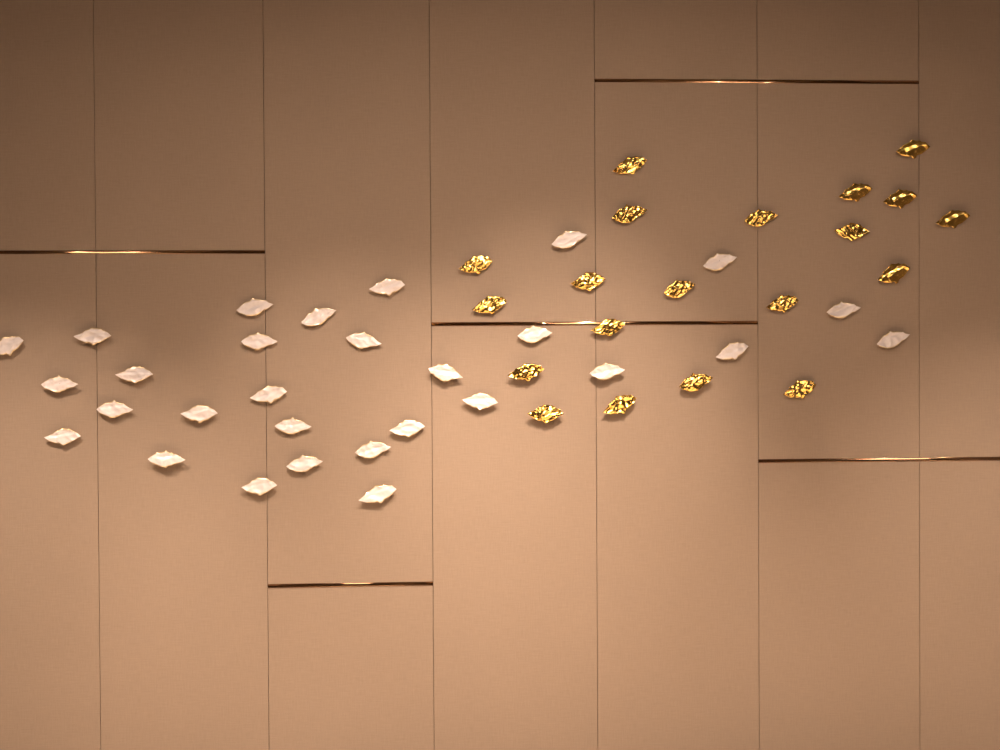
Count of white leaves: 29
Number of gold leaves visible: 20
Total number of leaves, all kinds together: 49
